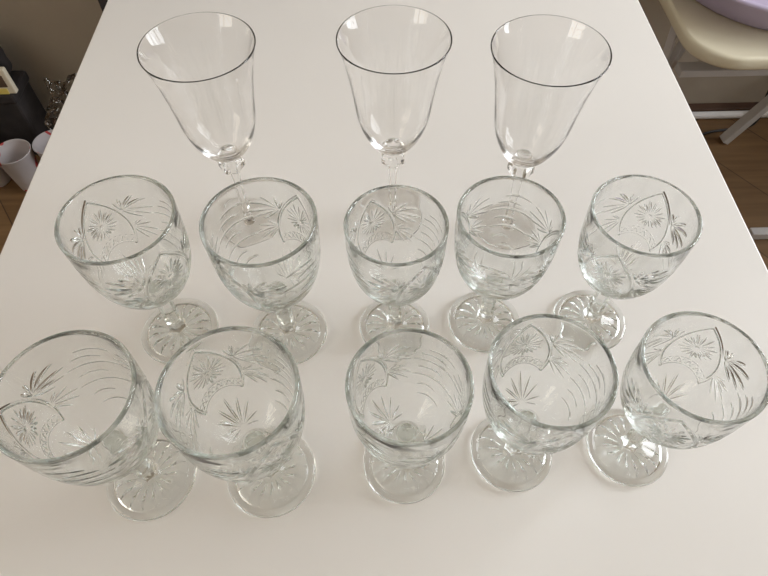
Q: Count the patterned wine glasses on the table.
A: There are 10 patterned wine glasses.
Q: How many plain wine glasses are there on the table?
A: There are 3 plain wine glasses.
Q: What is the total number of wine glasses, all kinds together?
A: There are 13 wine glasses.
